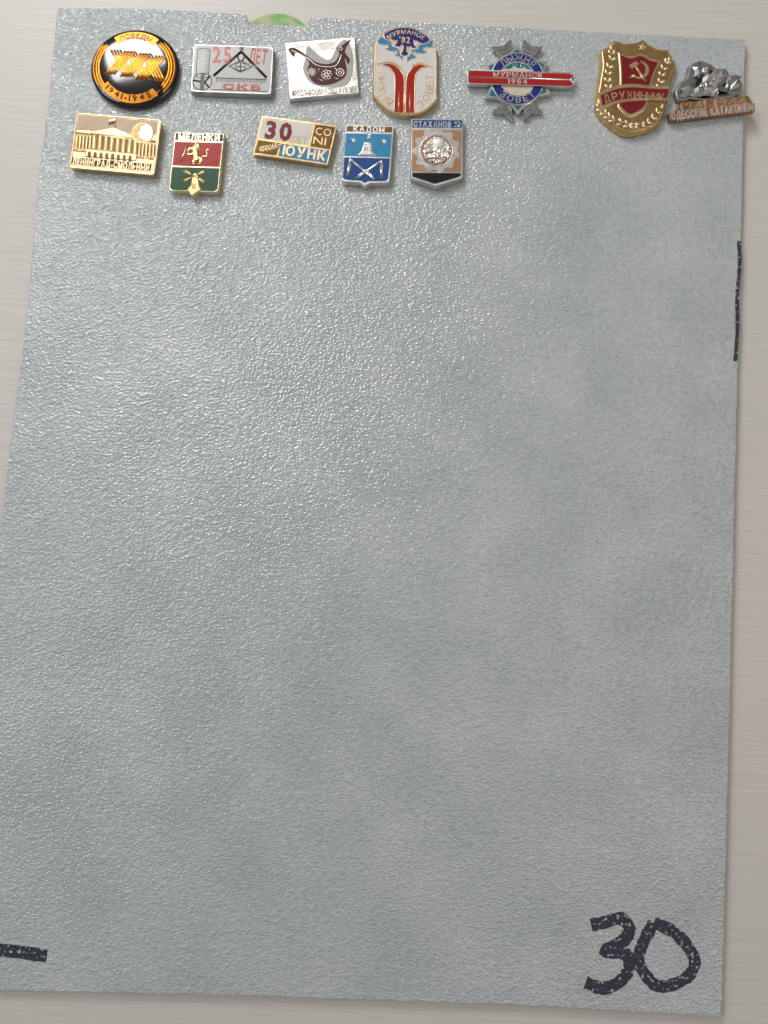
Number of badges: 12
